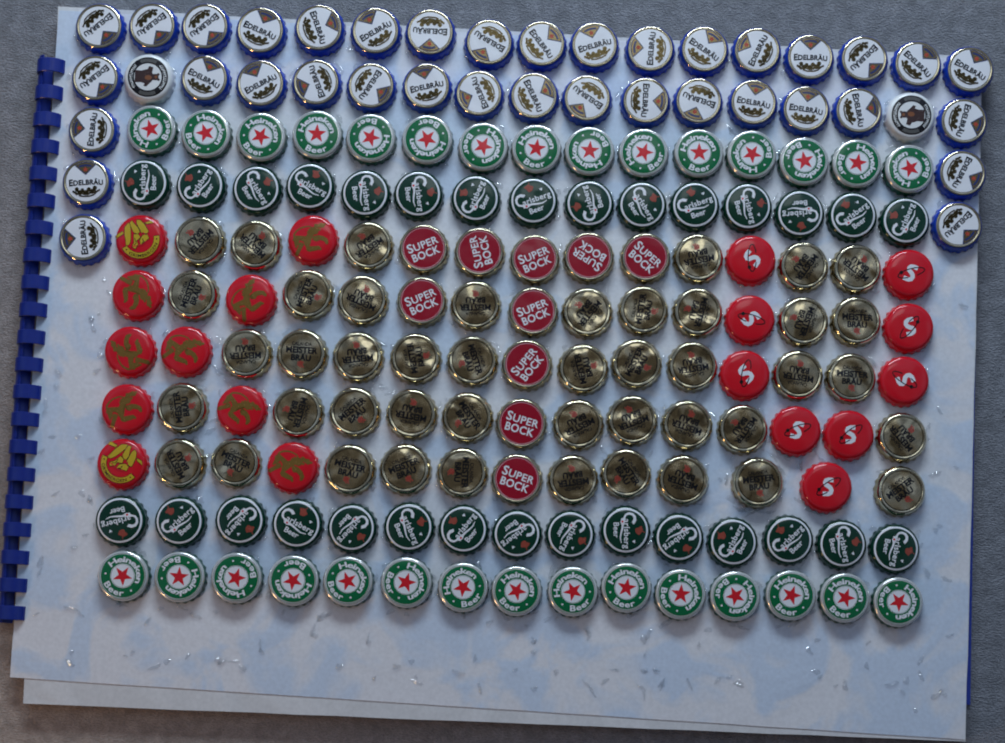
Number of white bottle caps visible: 39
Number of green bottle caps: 60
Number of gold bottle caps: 45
